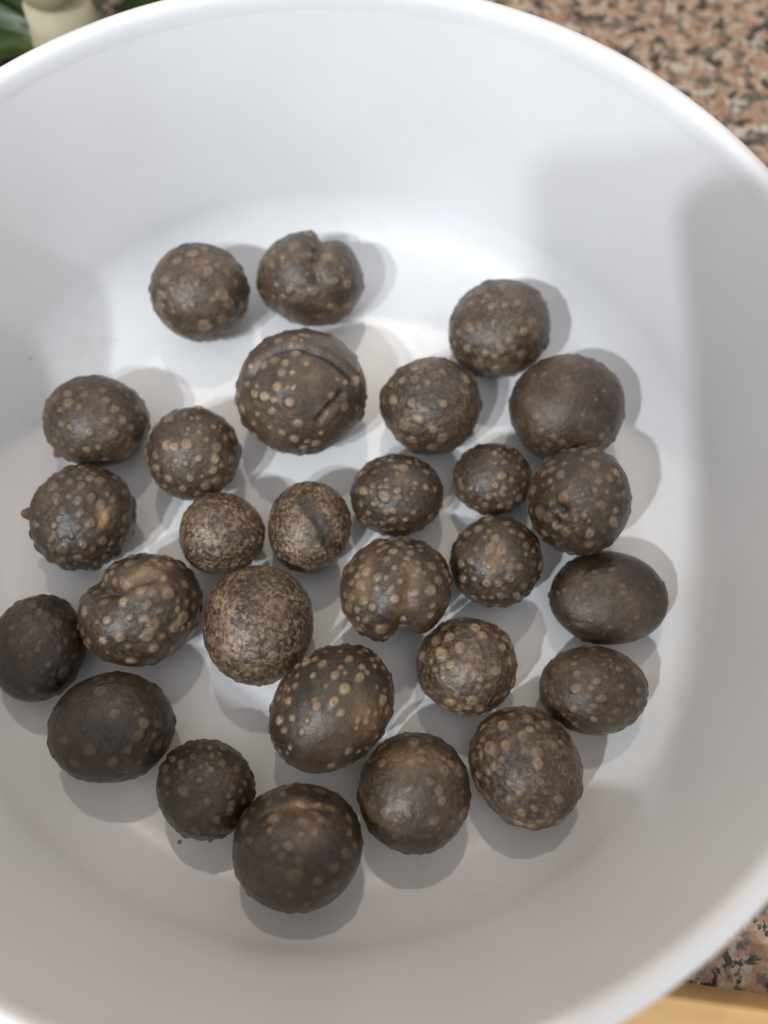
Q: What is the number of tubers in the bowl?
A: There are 28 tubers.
